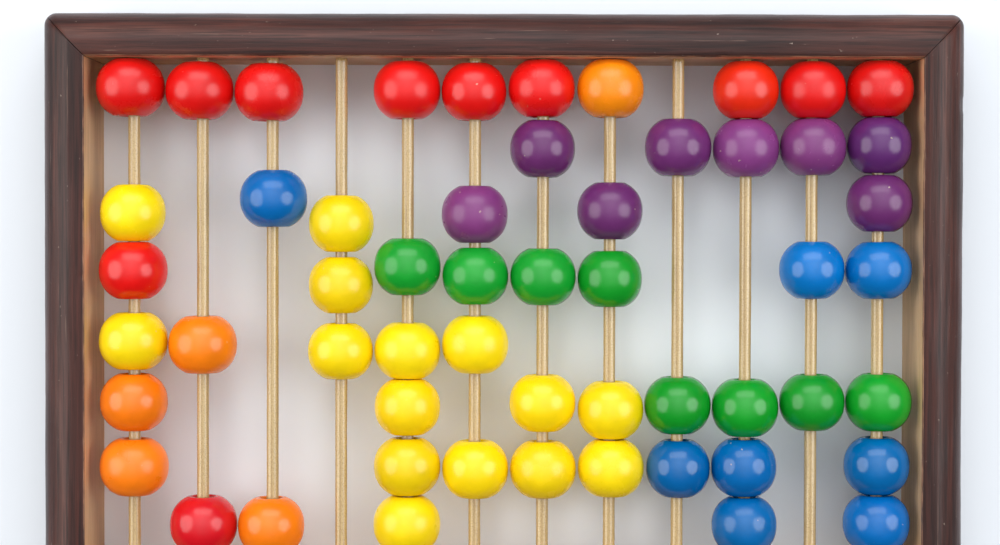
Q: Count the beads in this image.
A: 55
